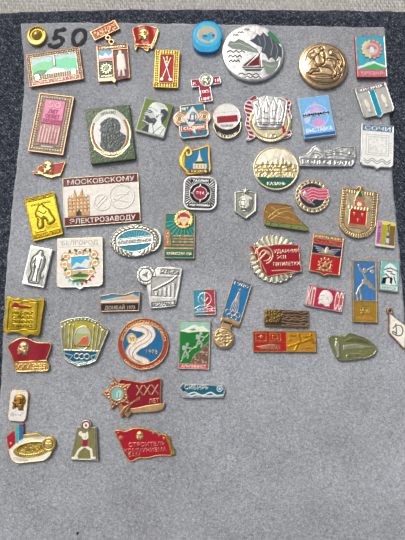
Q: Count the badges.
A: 59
